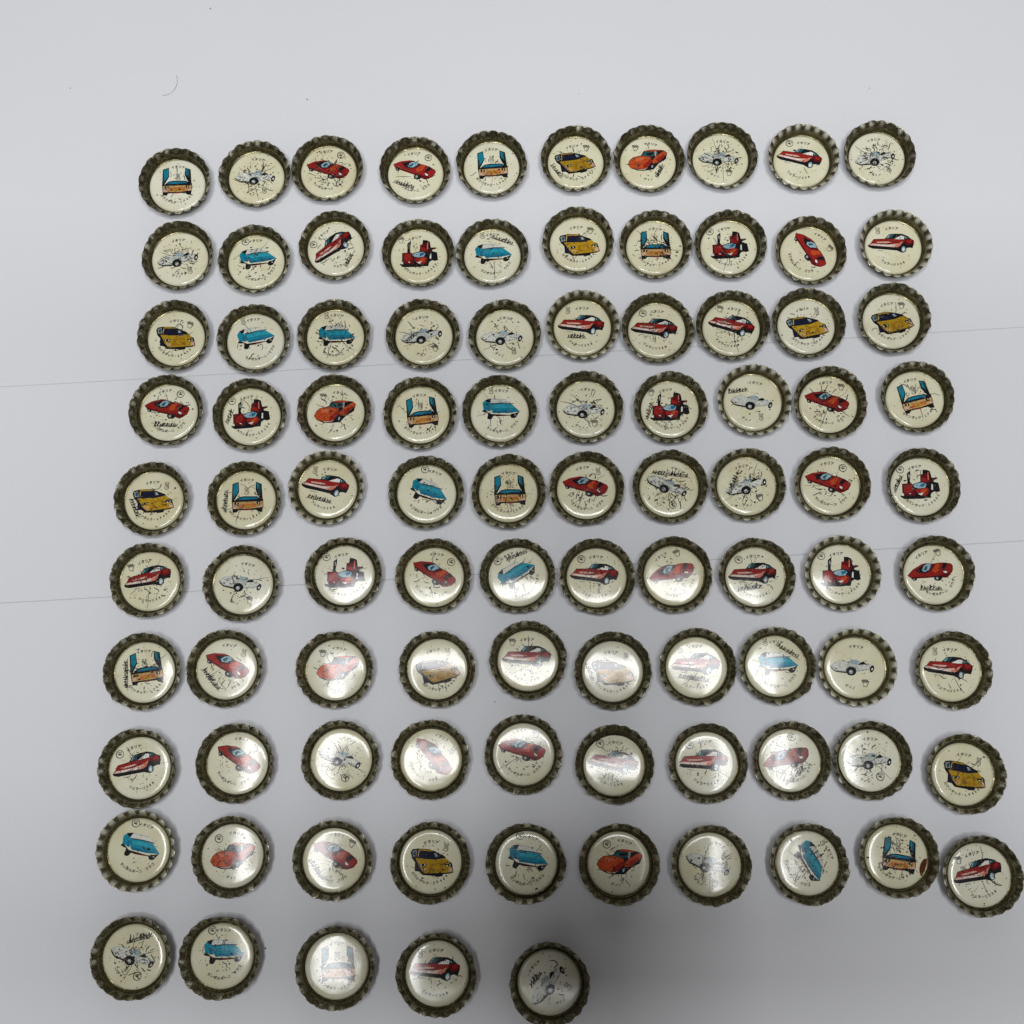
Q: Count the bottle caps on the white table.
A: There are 95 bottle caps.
